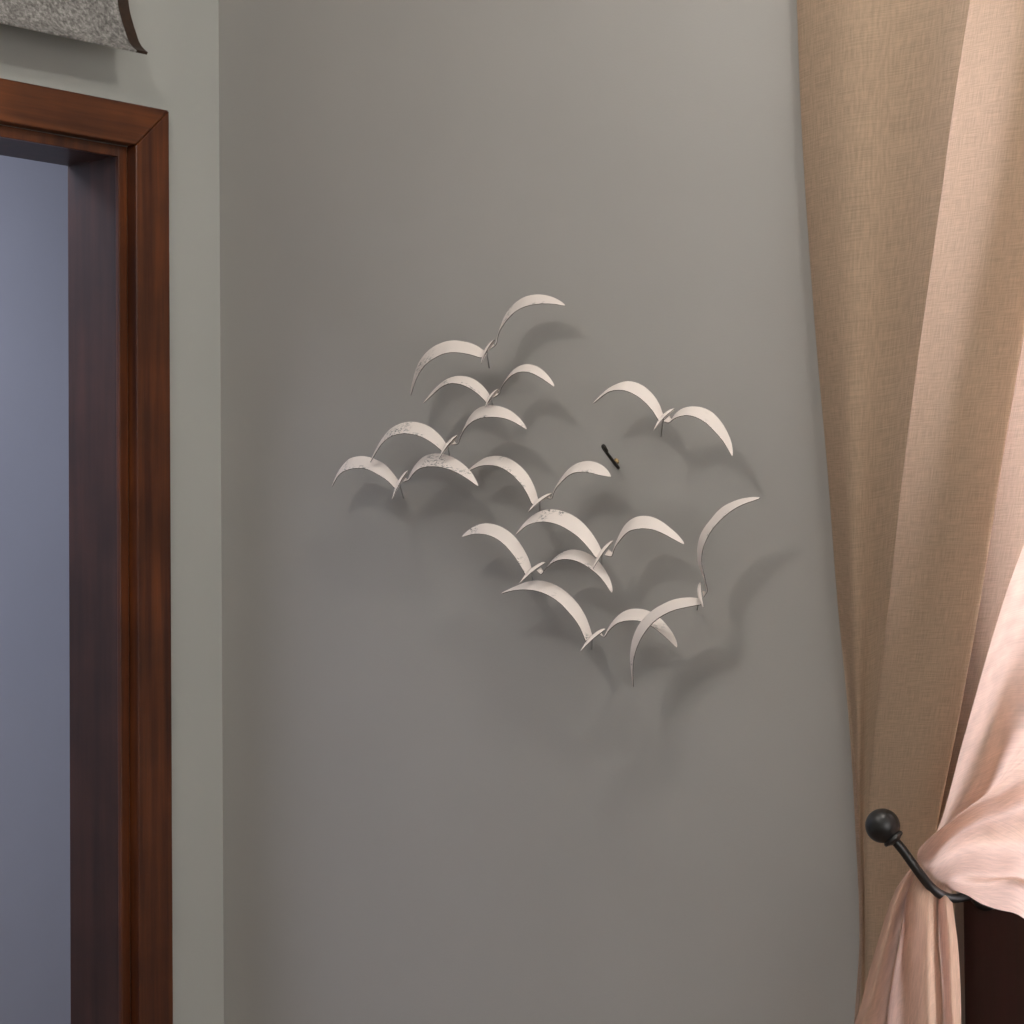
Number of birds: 10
